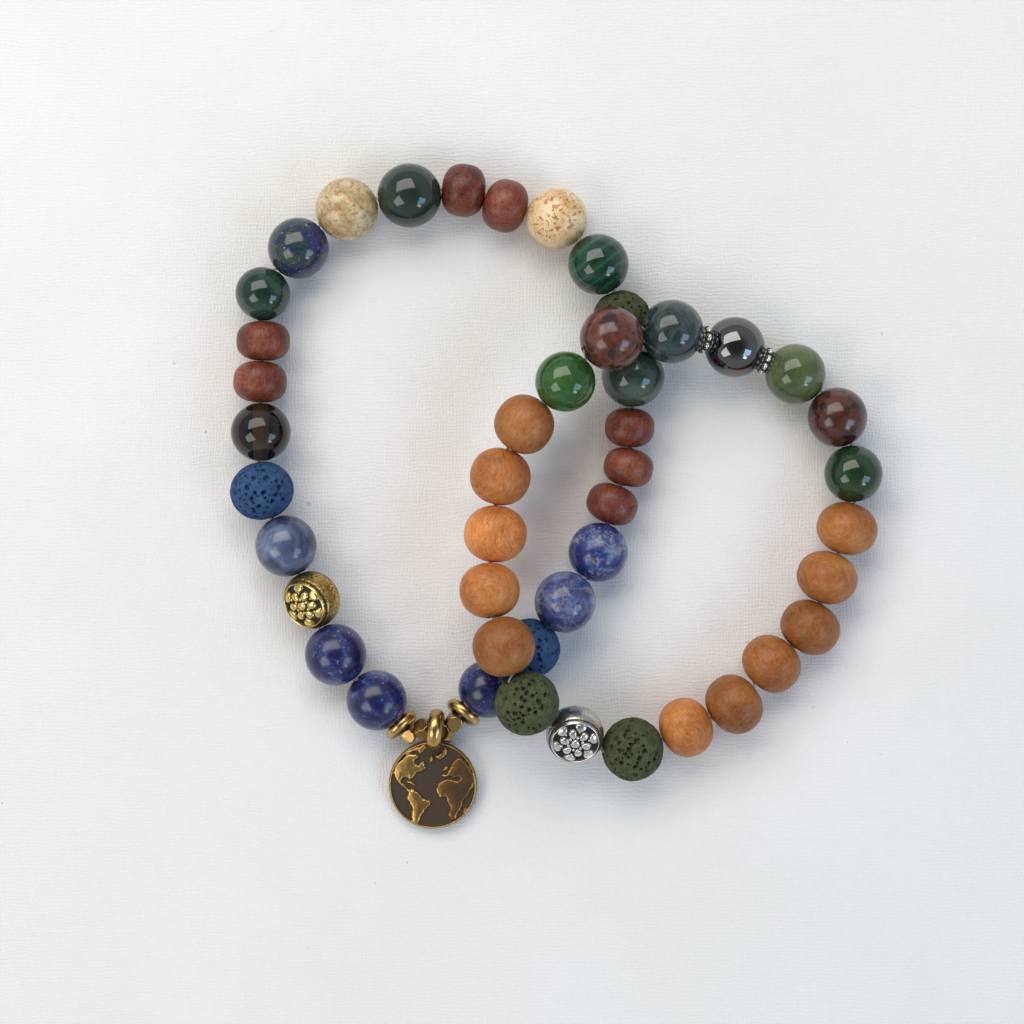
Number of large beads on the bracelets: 46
